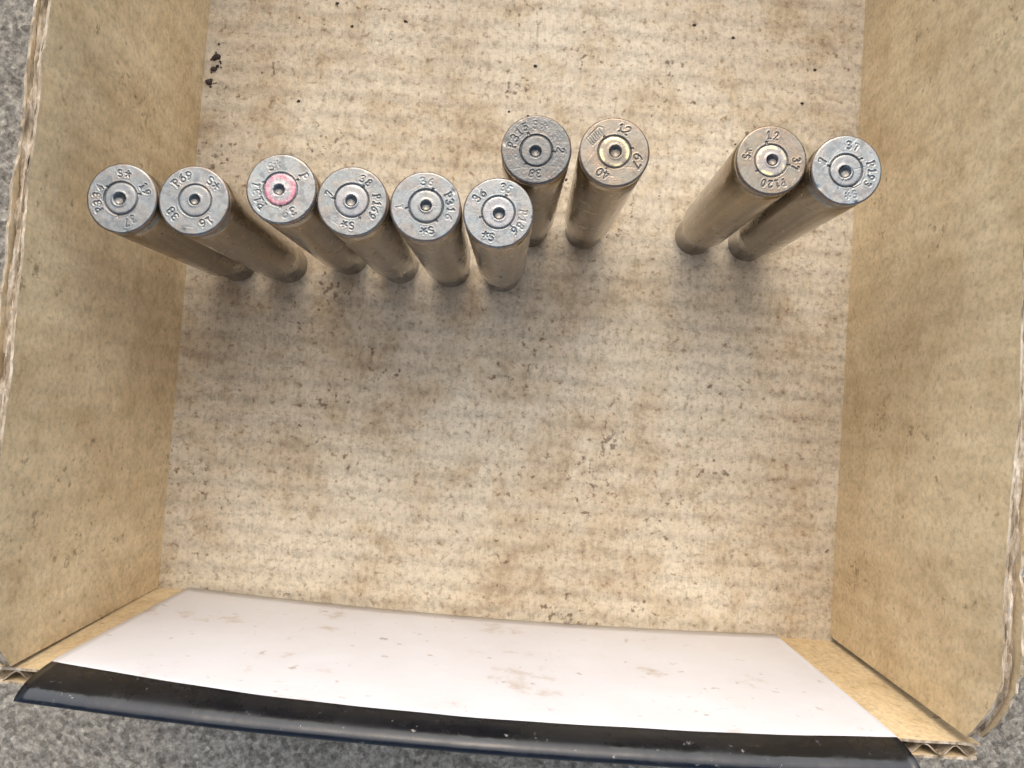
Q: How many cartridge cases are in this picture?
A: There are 10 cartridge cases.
